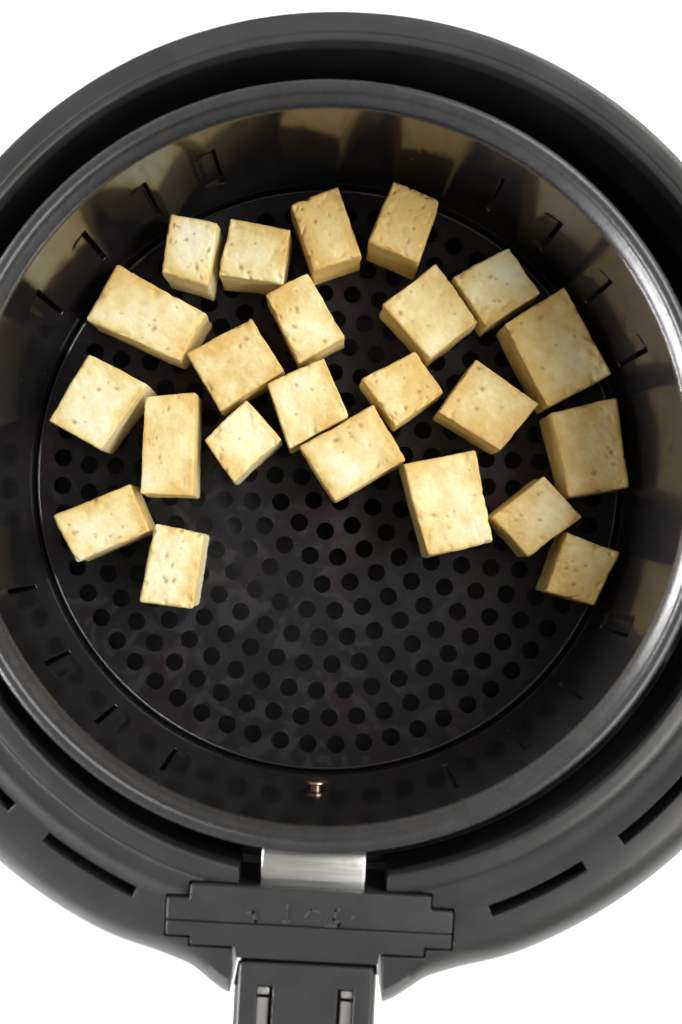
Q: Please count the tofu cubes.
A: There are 23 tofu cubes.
